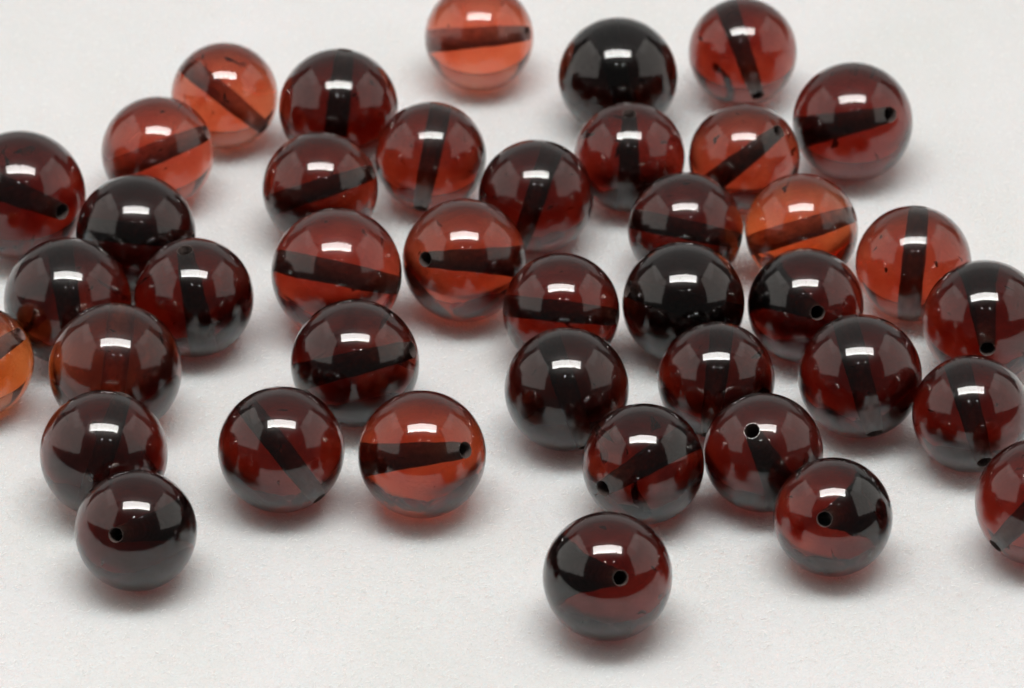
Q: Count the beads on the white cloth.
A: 41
